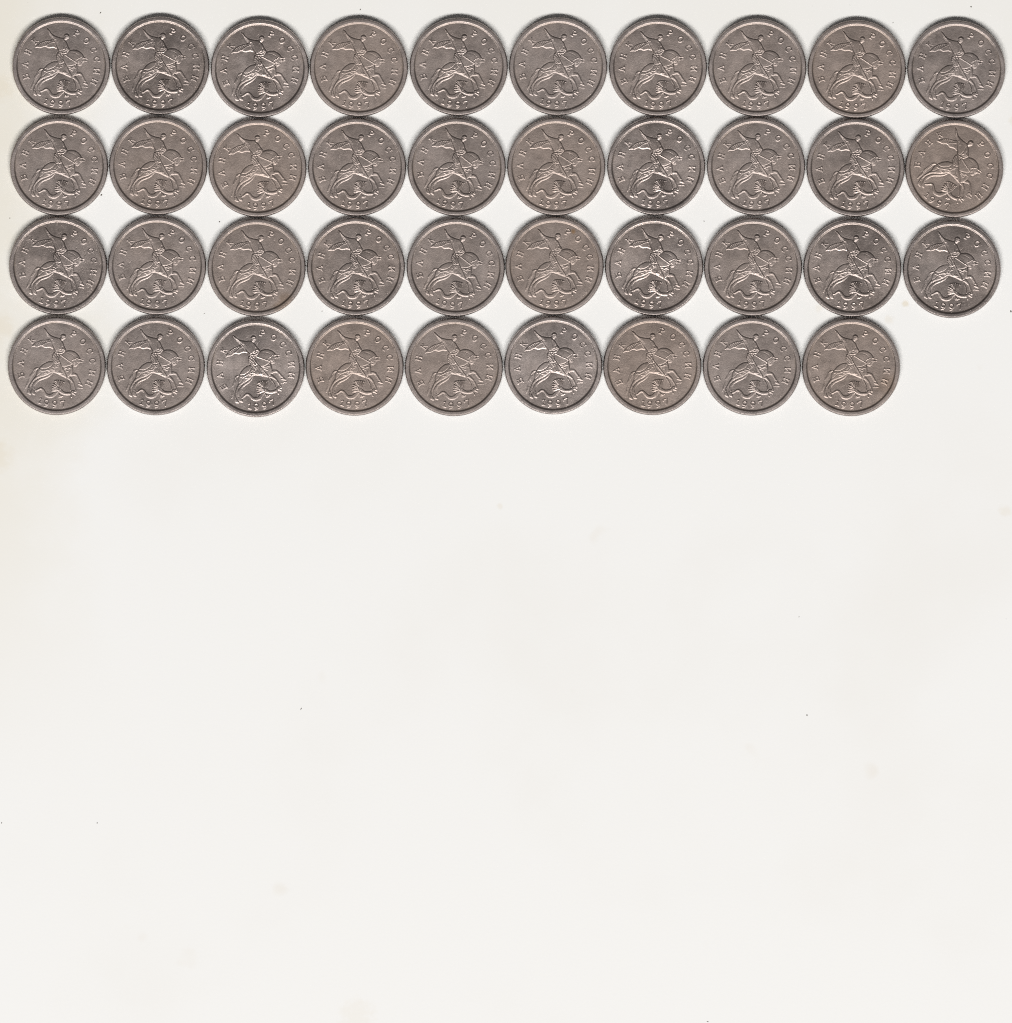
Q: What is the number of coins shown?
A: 39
